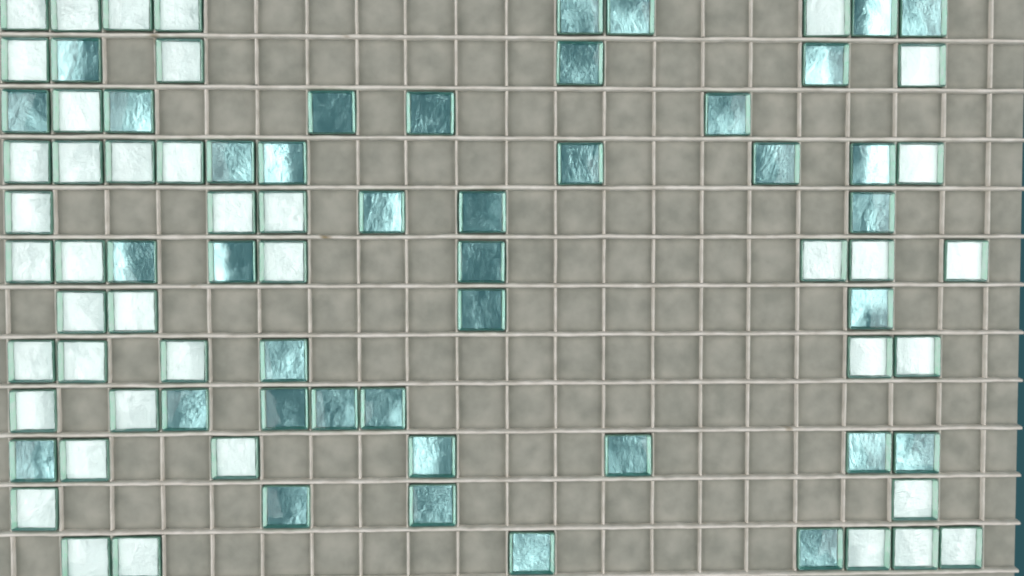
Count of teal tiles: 39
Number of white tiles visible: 41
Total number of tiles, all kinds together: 80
